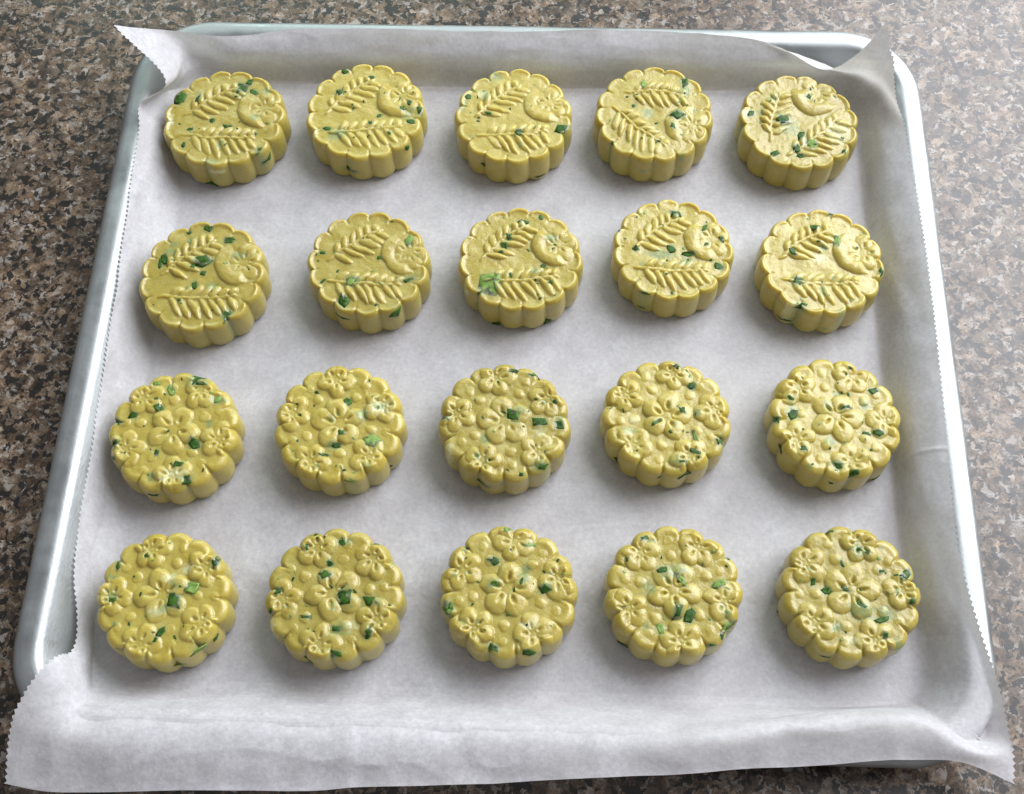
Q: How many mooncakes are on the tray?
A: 20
